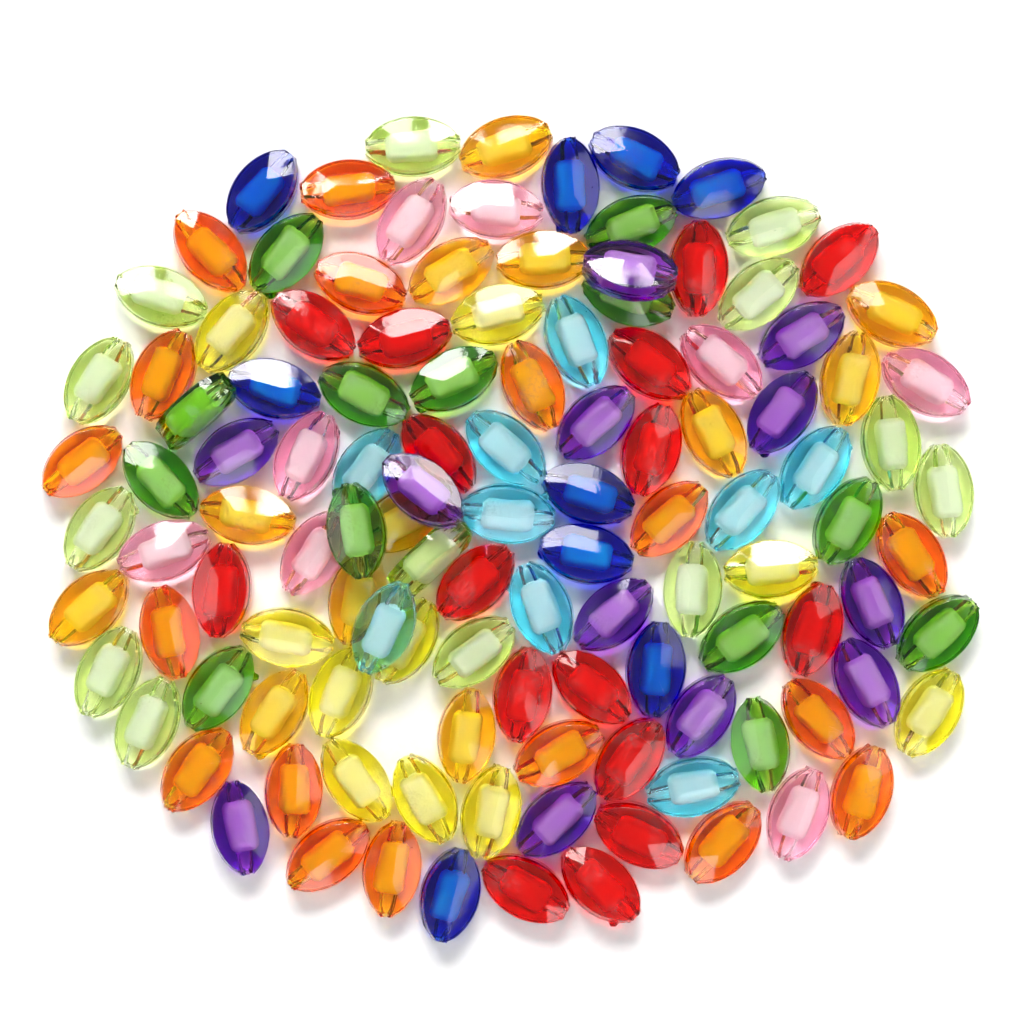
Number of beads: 119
